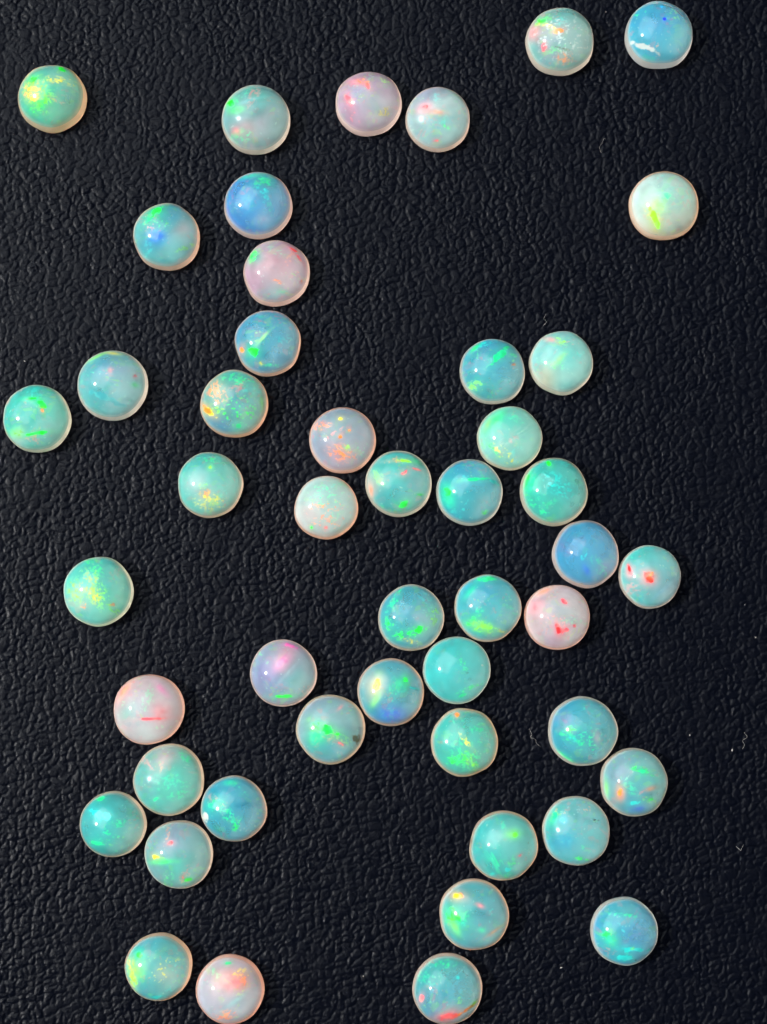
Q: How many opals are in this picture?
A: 48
